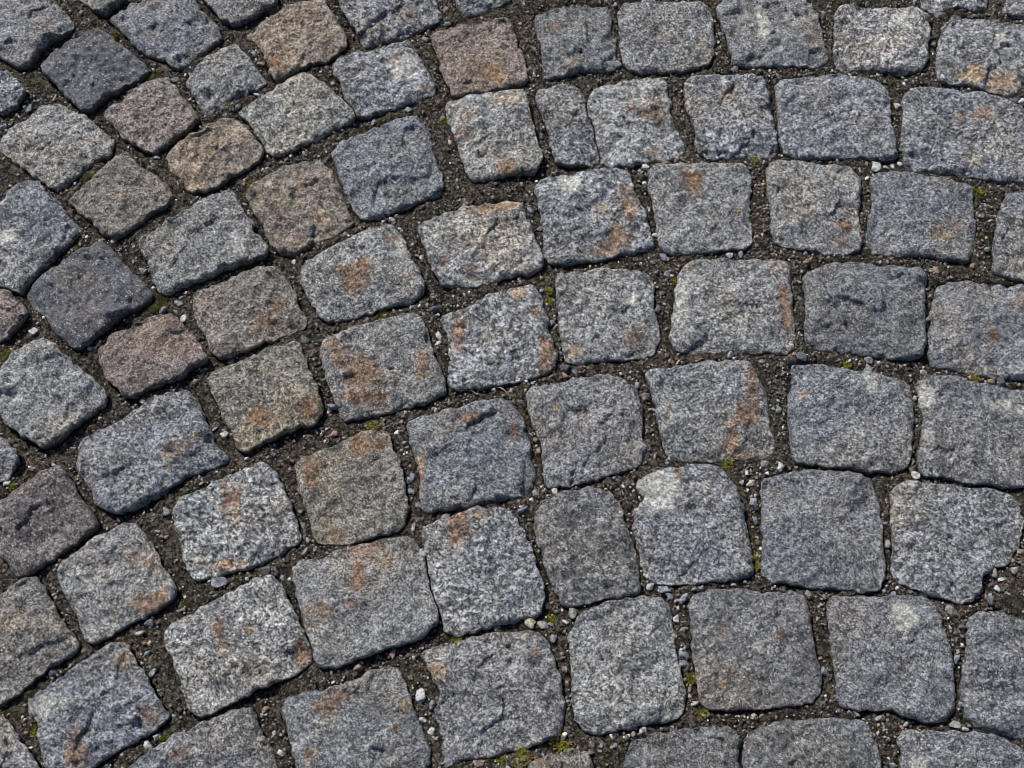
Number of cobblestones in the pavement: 85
